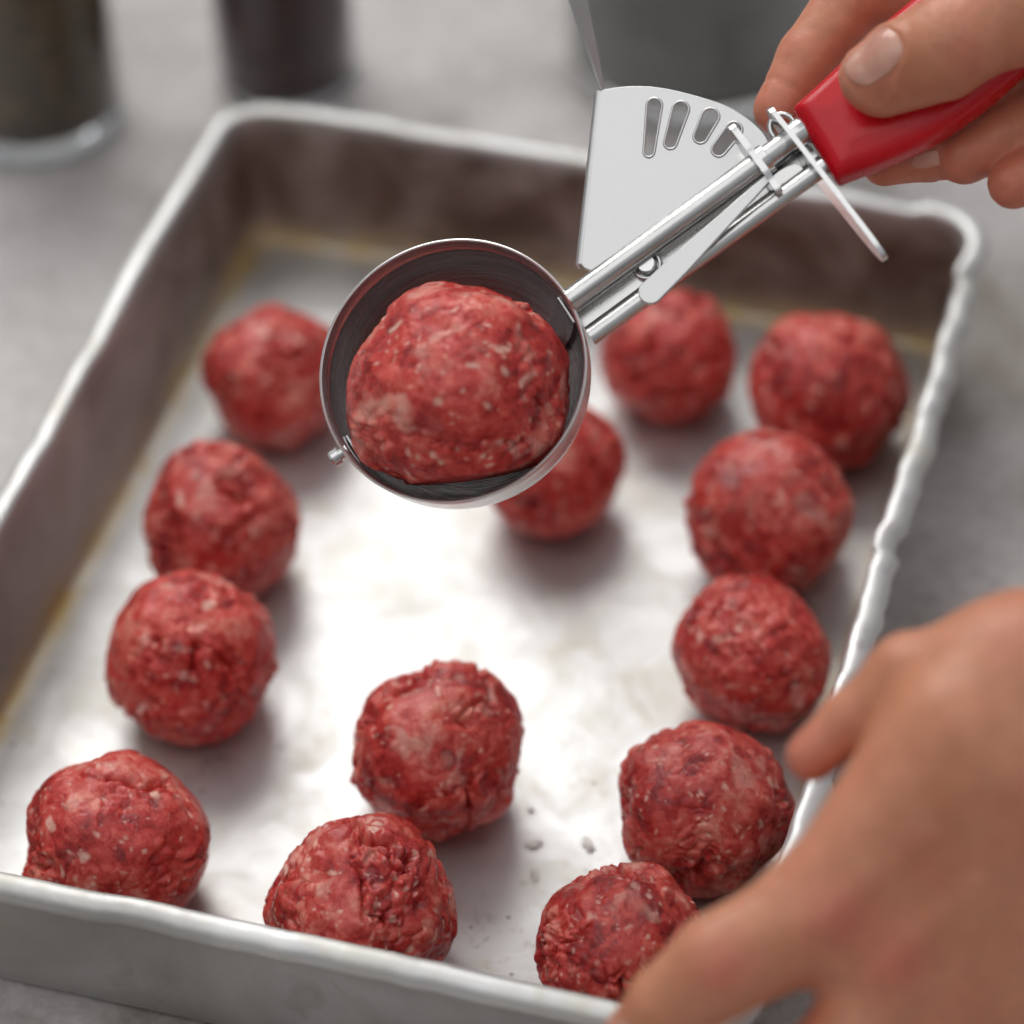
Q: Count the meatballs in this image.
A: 14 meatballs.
